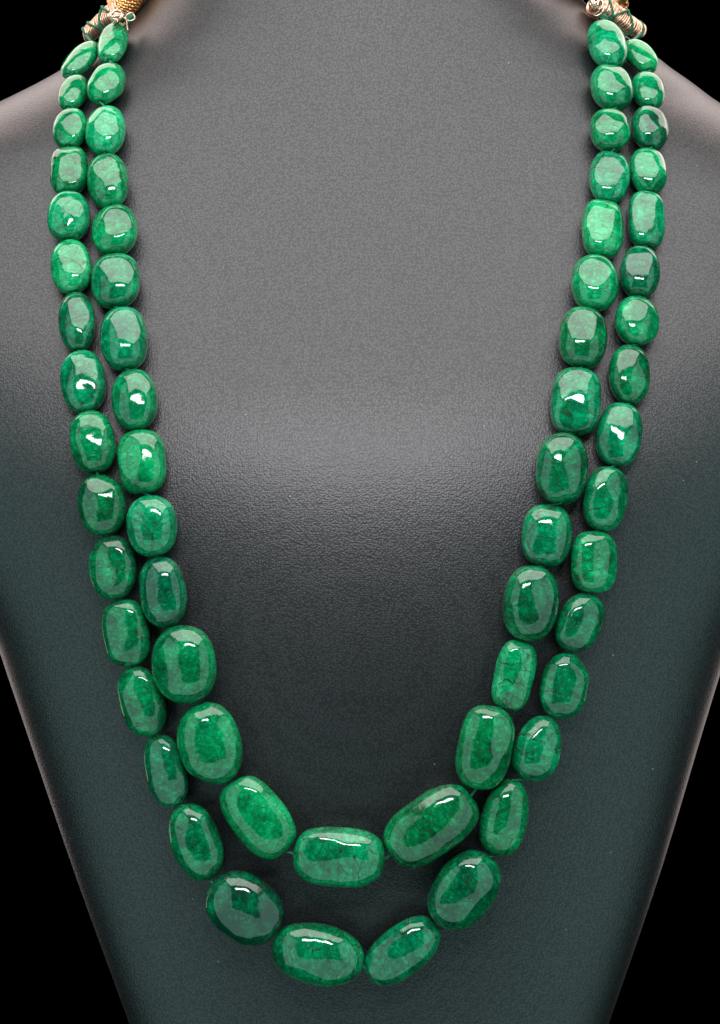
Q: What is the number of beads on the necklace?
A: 63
